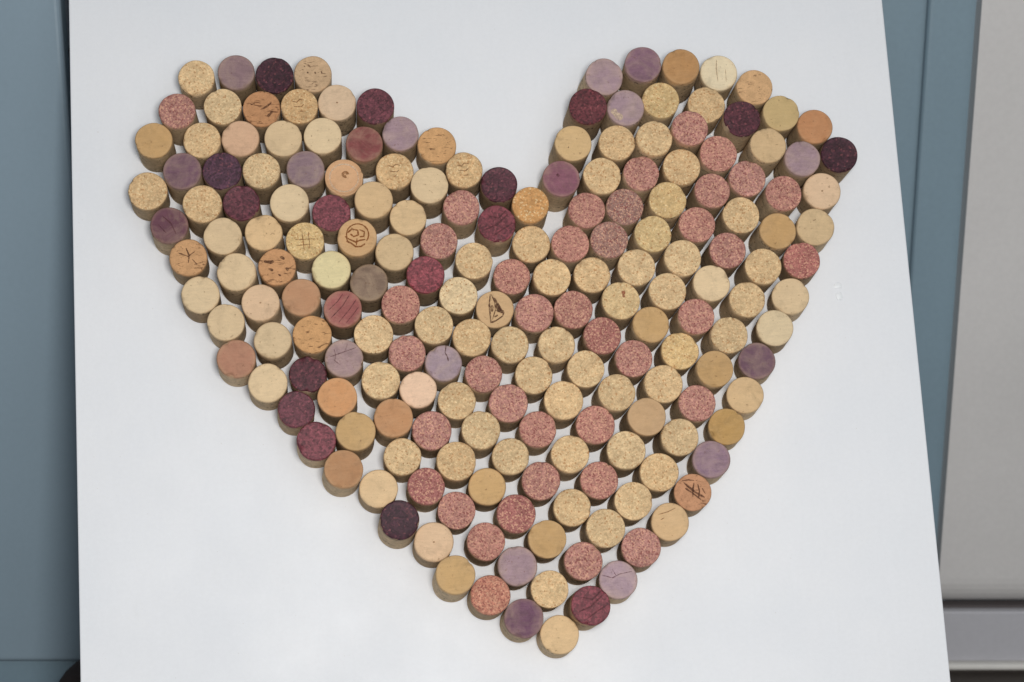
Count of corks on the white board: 193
